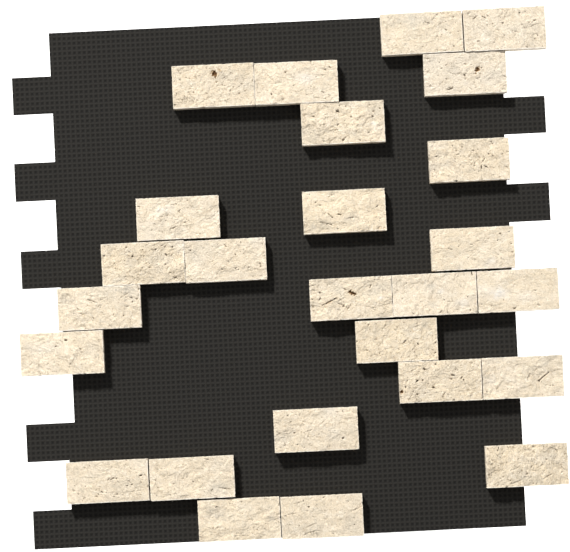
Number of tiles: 26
